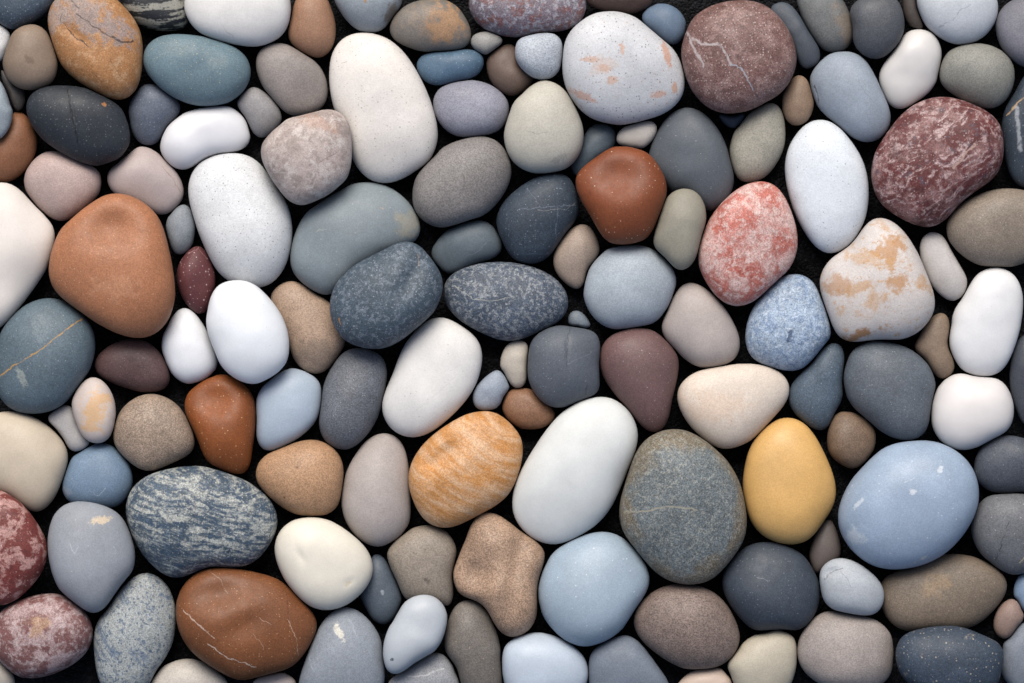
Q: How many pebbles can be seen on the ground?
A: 141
